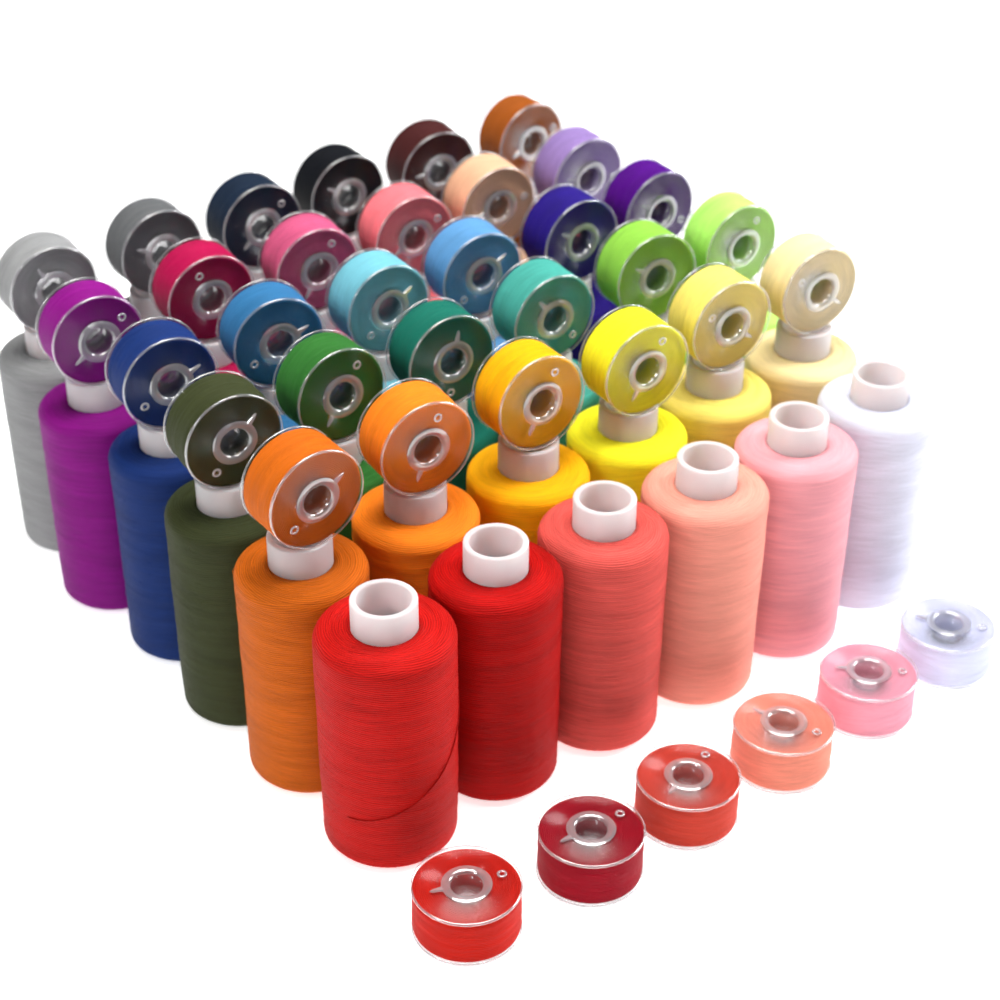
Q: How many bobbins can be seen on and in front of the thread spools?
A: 36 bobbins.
